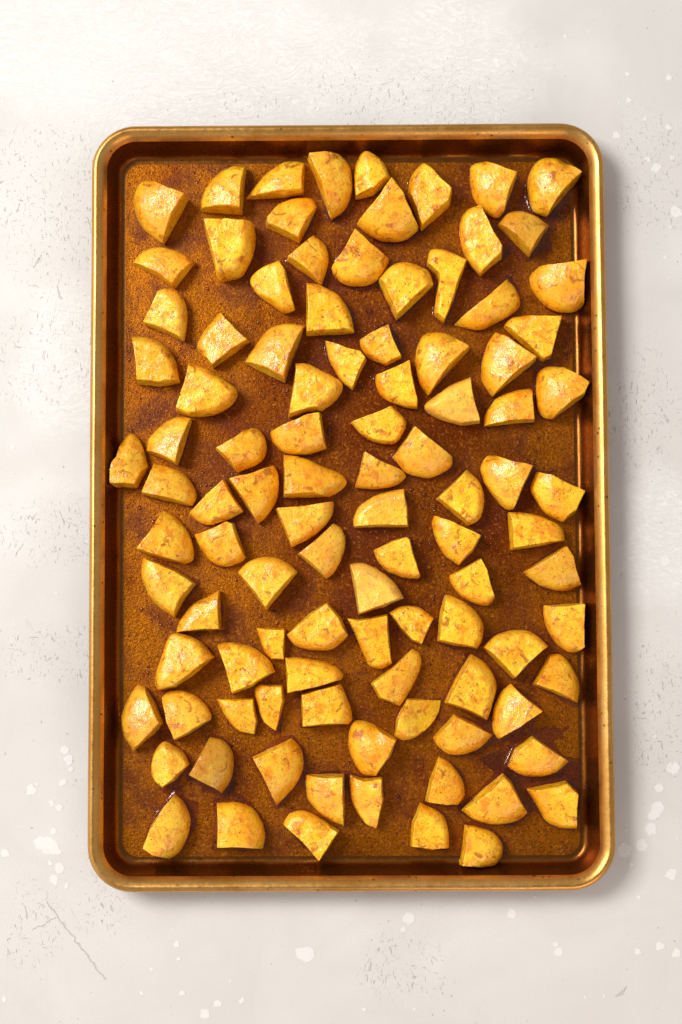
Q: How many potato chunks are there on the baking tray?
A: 101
